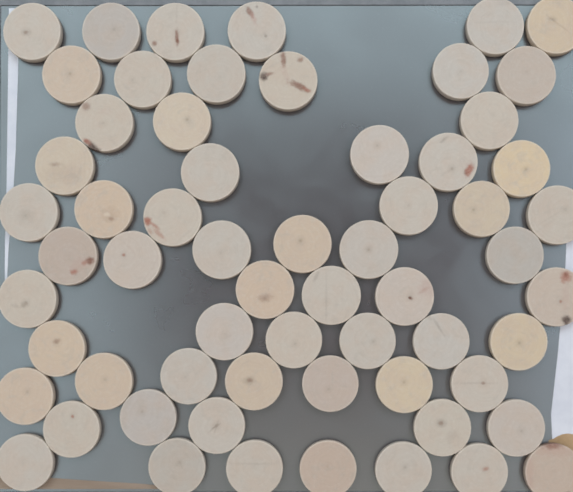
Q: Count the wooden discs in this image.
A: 62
